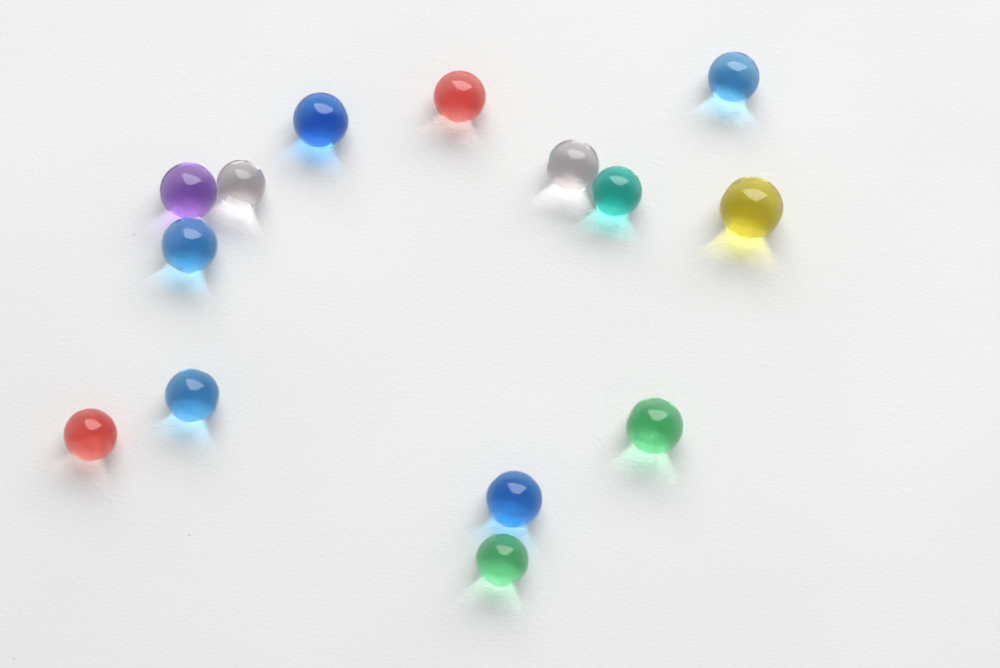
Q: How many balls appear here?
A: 14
